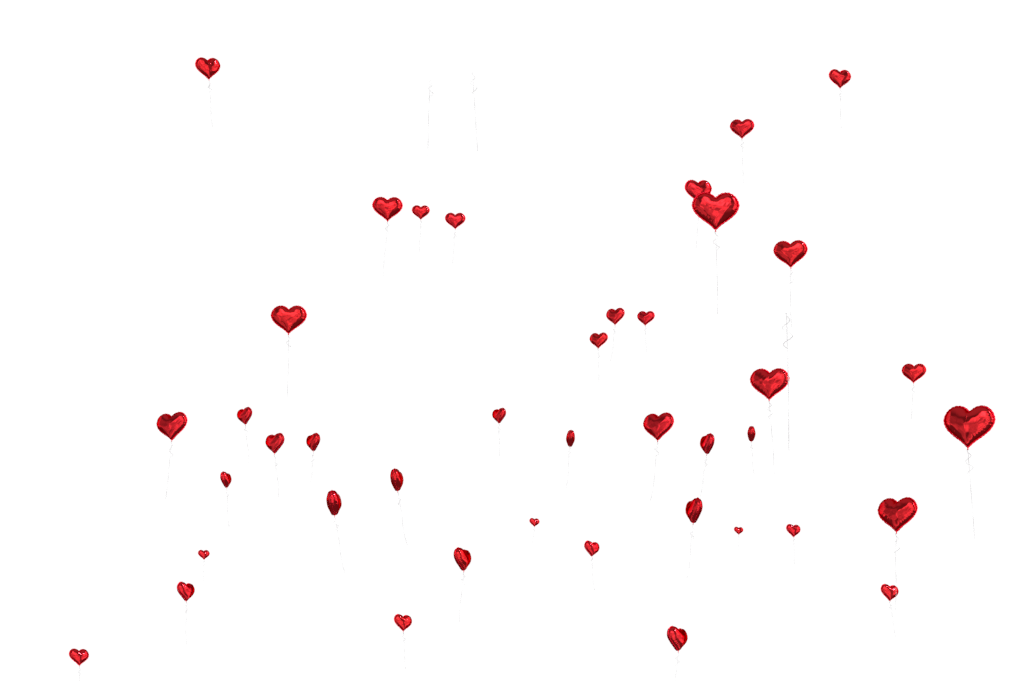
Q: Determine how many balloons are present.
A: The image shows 41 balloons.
